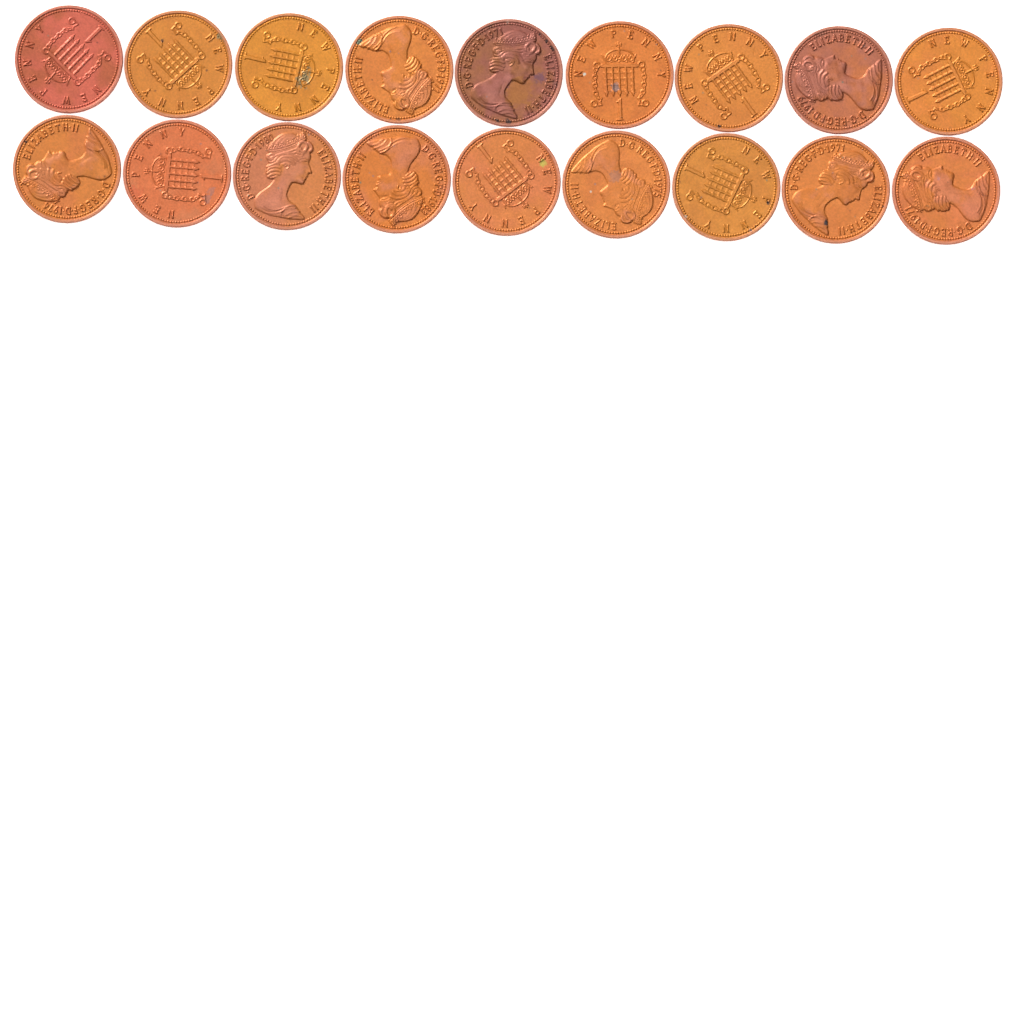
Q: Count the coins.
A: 18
